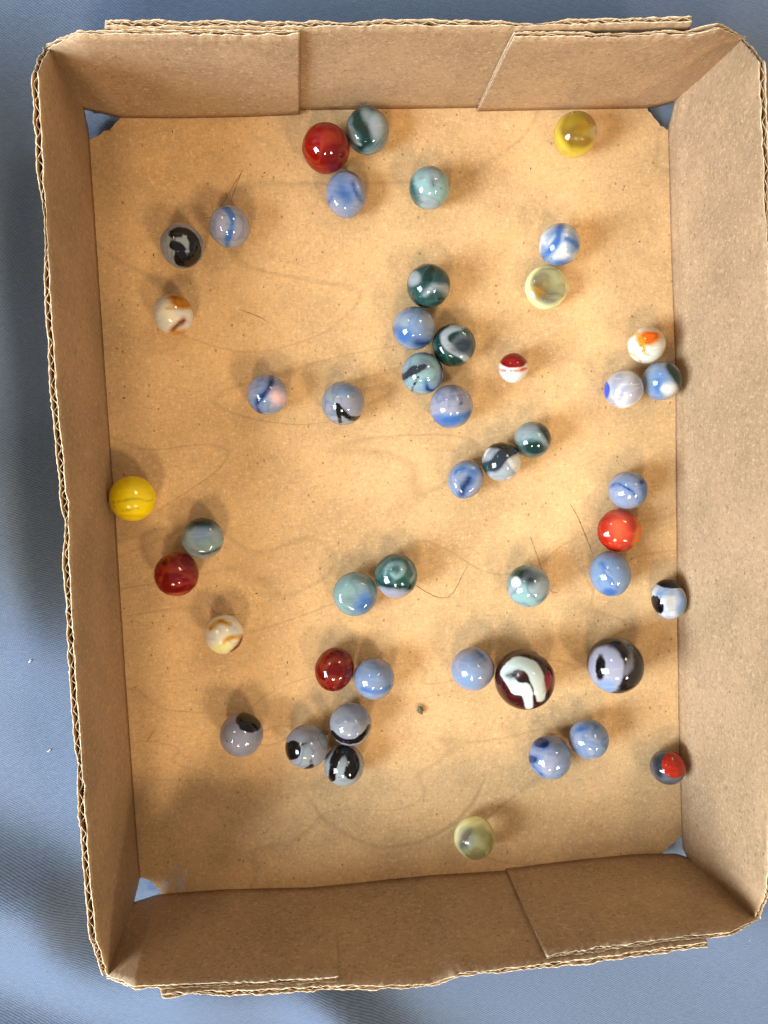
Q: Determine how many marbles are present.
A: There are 48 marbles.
